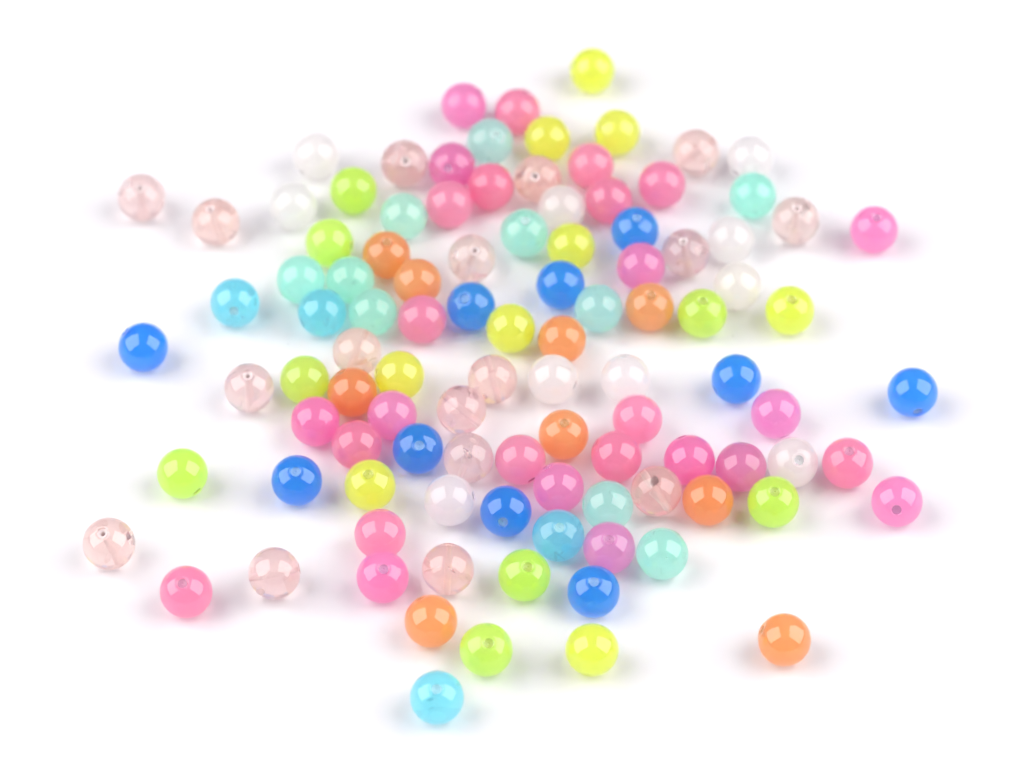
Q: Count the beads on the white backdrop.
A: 104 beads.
